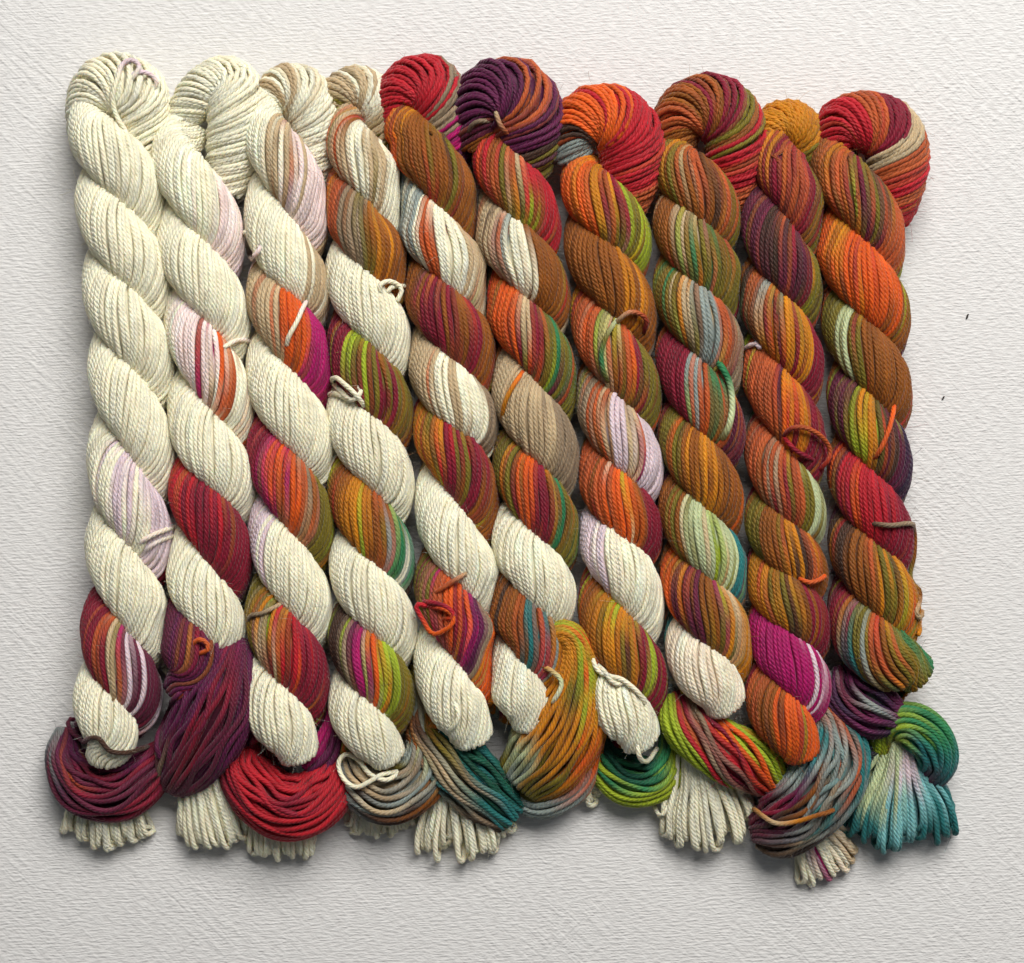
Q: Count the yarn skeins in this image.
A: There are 10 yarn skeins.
